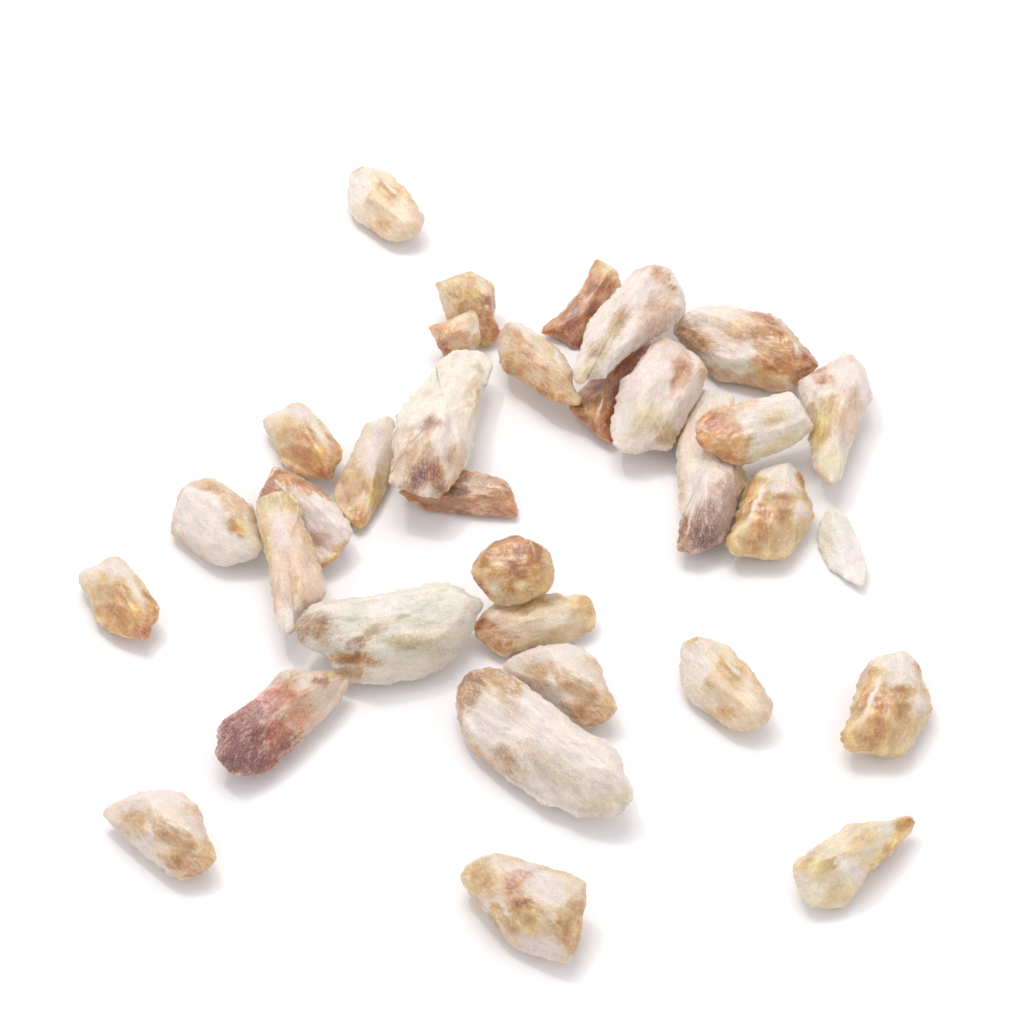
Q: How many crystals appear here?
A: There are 33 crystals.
